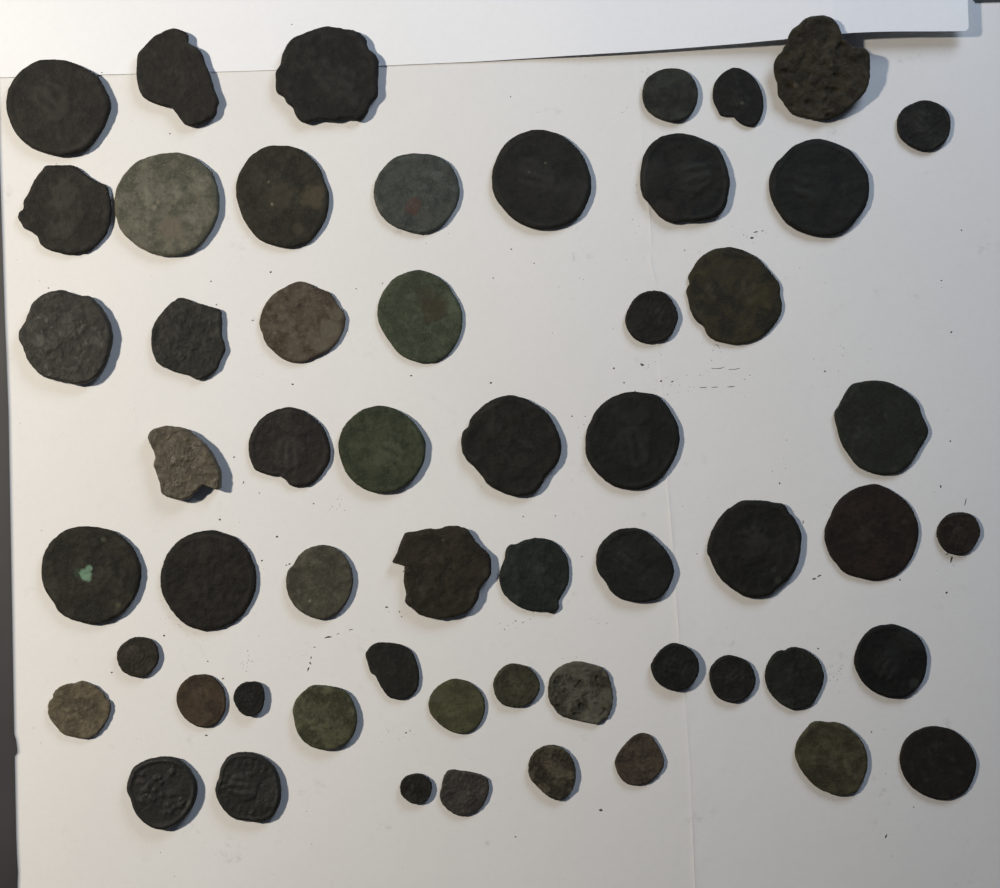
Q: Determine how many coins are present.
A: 56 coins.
